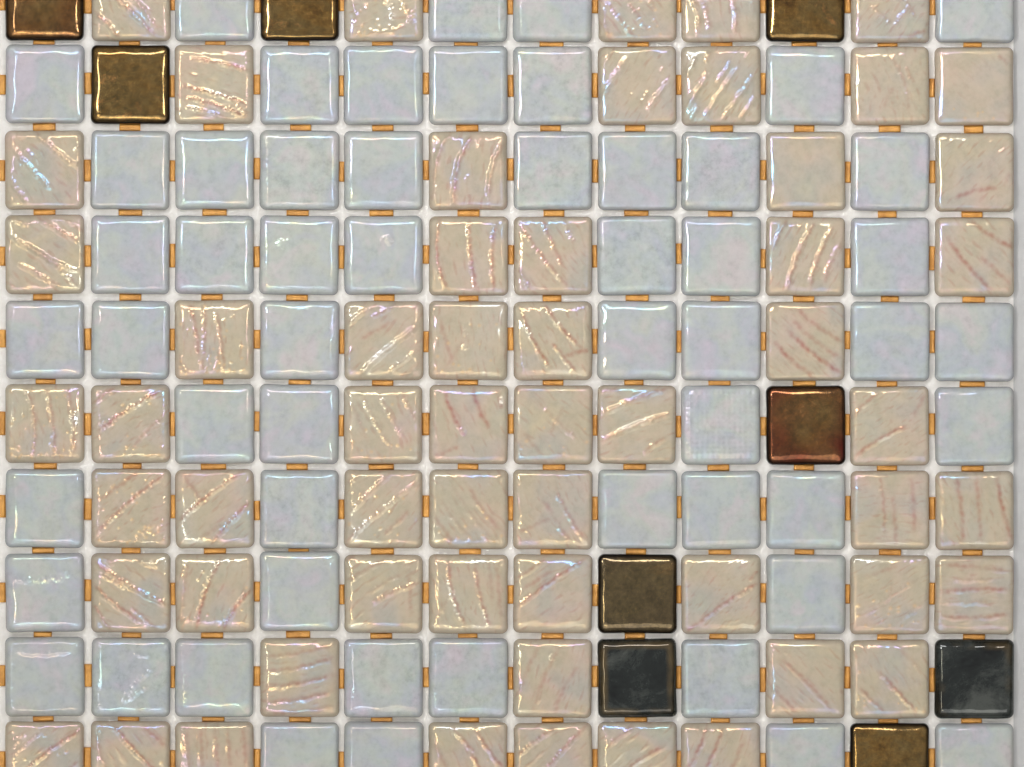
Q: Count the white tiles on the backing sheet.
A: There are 54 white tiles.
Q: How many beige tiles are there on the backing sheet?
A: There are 57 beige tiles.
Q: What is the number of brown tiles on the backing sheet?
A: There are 7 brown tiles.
